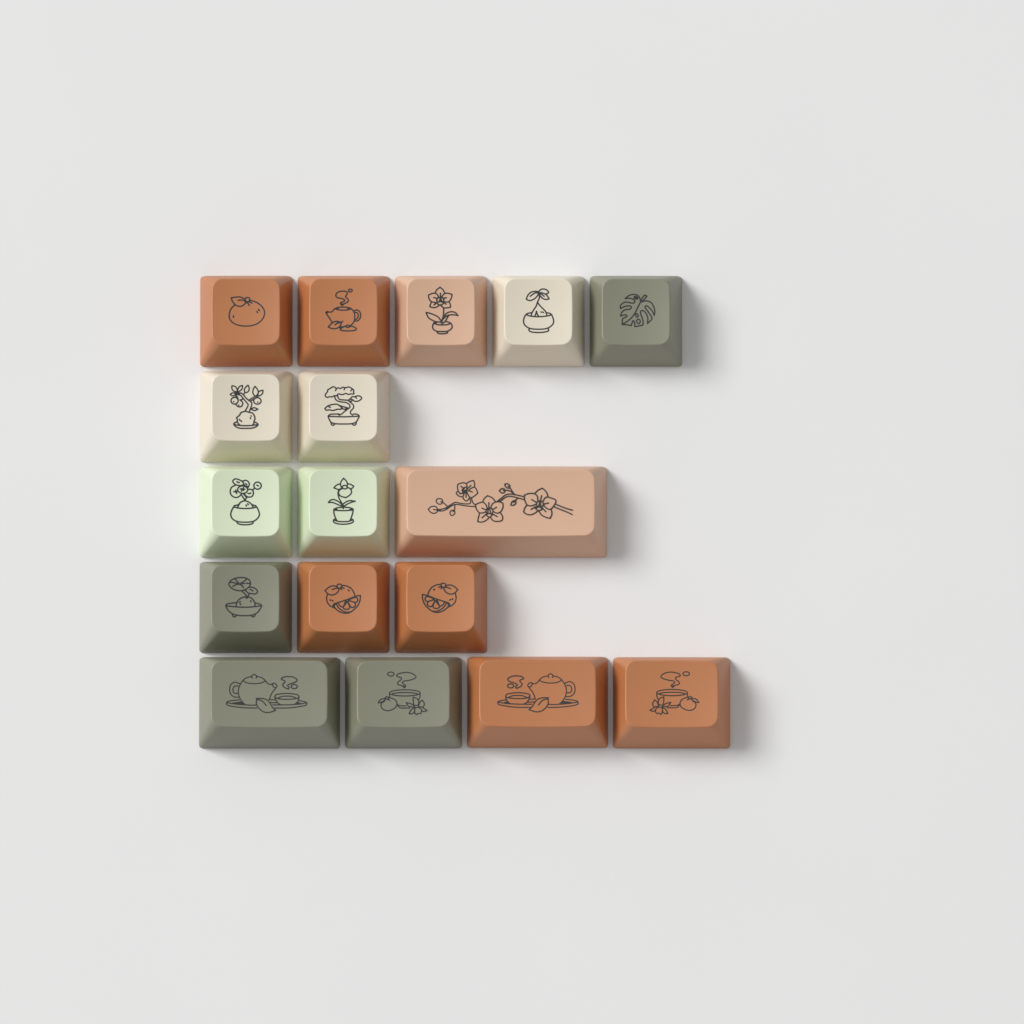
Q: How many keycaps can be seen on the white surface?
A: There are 17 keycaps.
